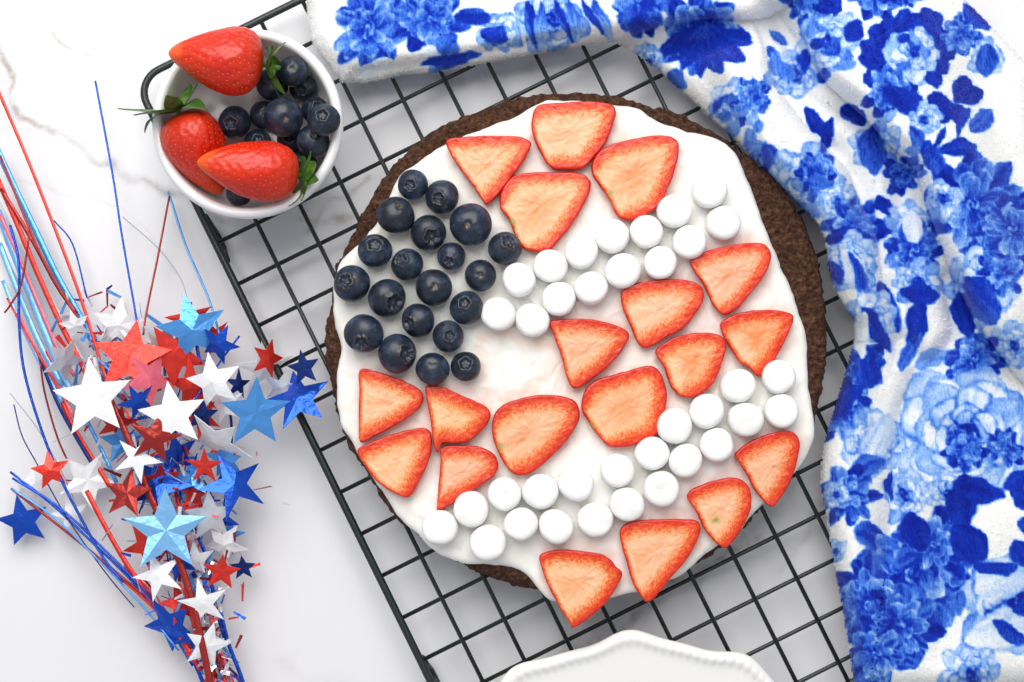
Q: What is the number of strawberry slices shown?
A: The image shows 19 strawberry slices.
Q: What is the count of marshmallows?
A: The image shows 36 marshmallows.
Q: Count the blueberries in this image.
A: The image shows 33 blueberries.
